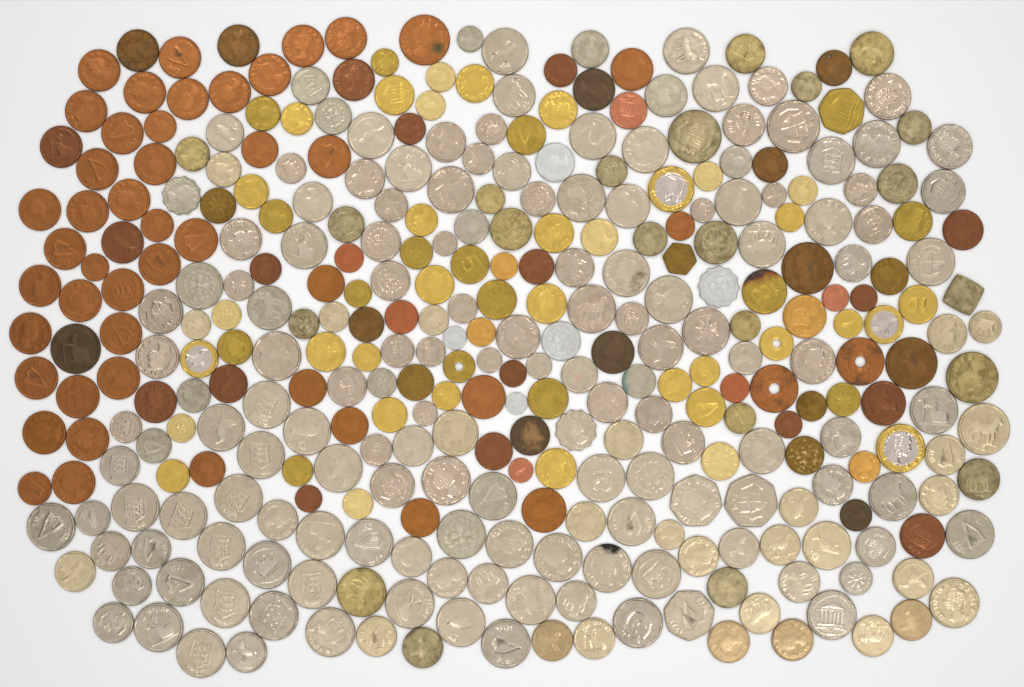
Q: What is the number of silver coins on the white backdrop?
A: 194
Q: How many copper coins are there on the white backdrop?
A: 82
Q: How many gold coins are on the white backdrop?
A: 66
